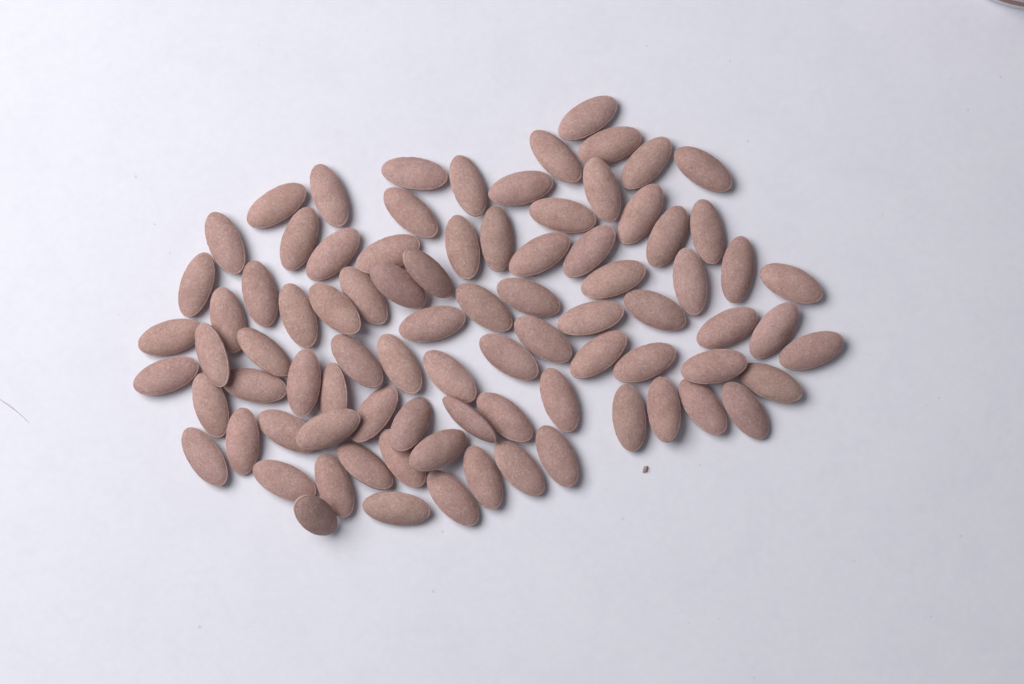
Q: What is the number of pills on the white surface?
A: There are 85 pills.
